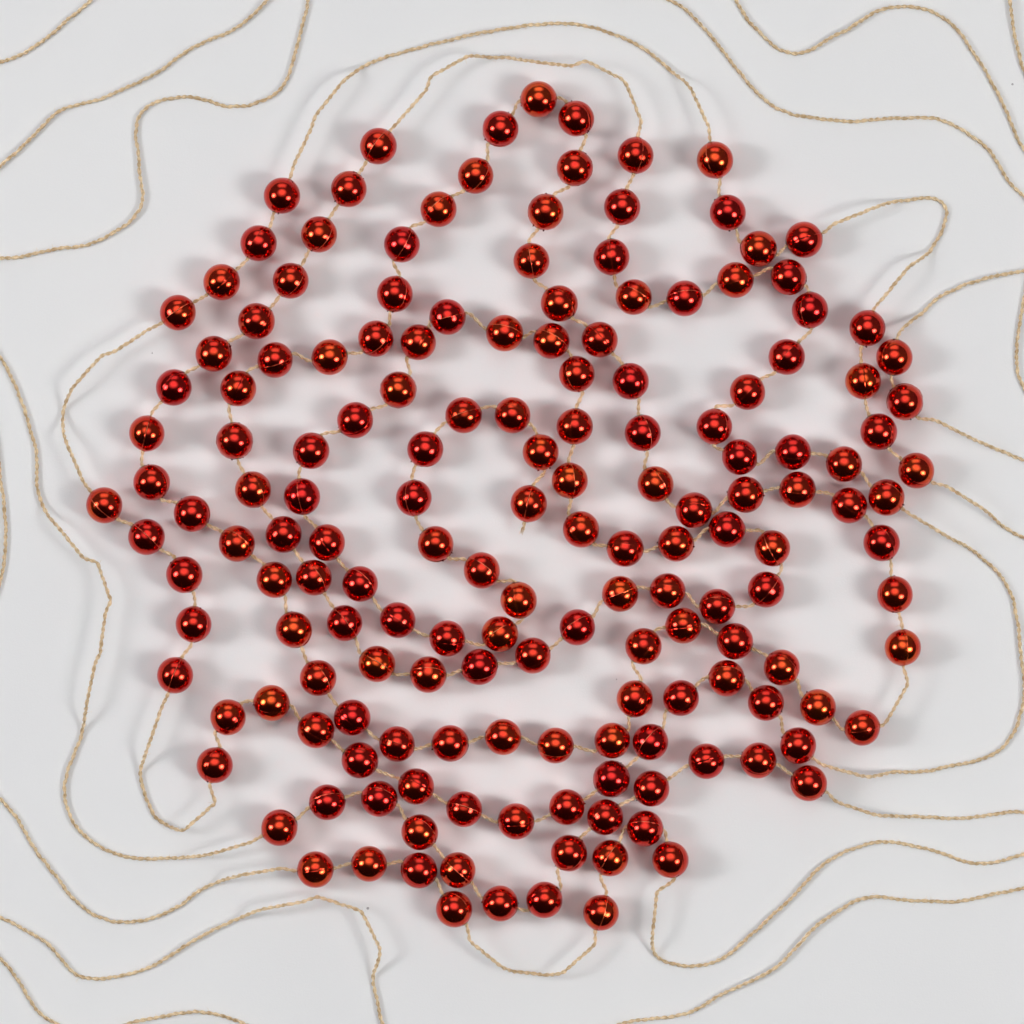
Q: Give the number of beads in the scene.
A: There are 167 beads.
